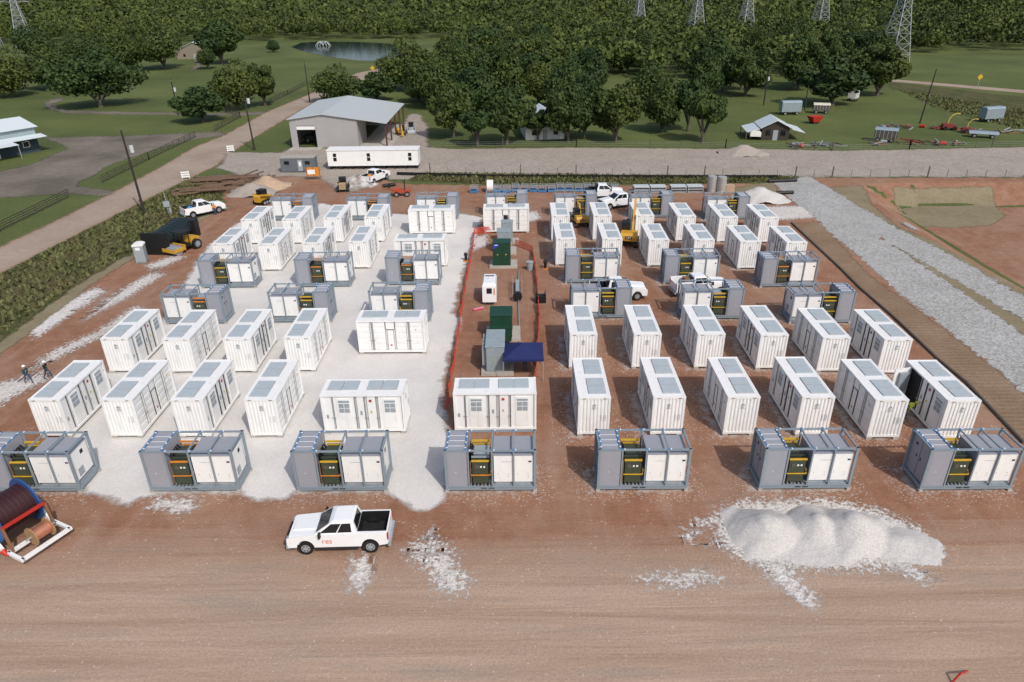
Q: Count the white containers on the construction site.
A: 46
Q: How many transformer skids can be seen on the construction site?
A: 26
